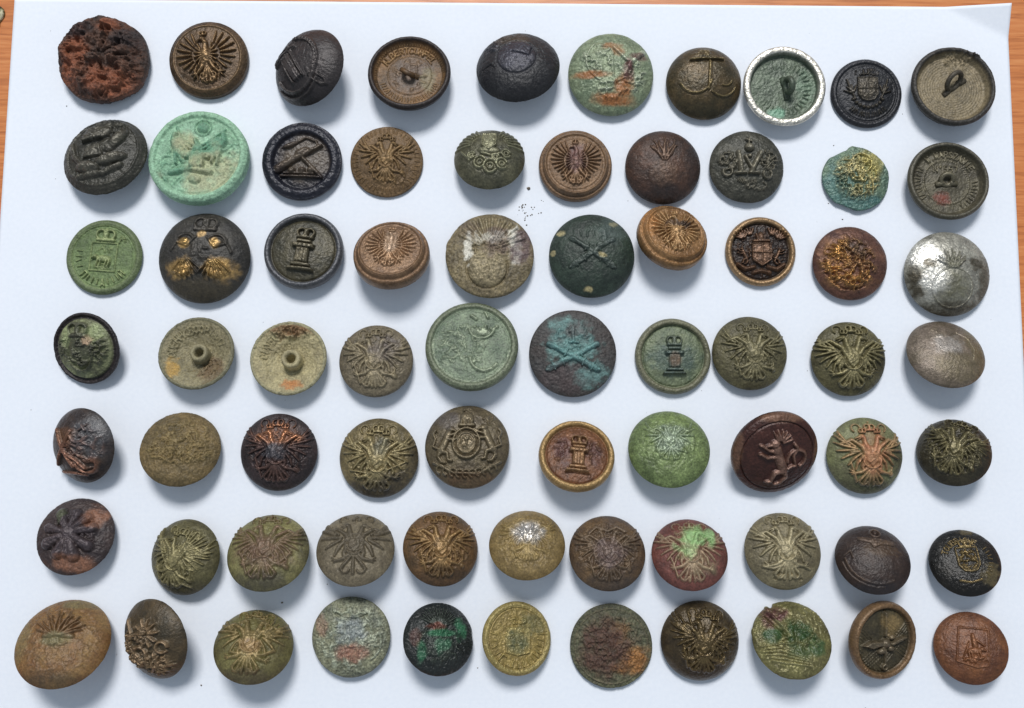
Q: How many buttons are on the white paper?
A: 72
